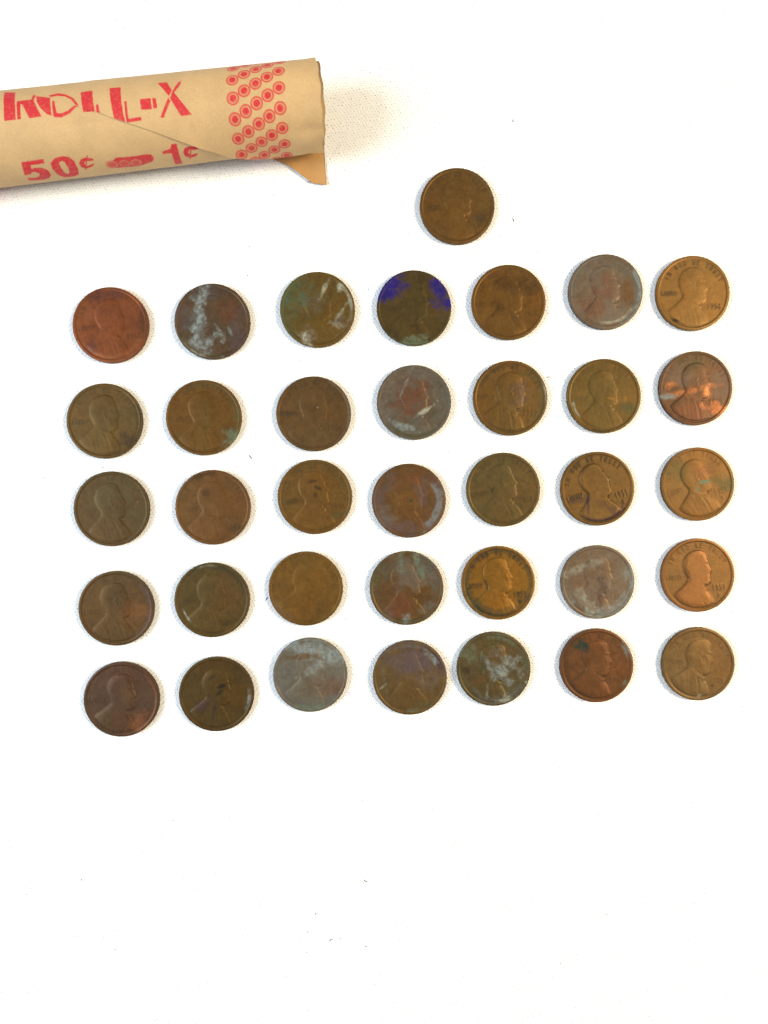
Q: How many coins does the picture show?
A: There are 36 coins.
